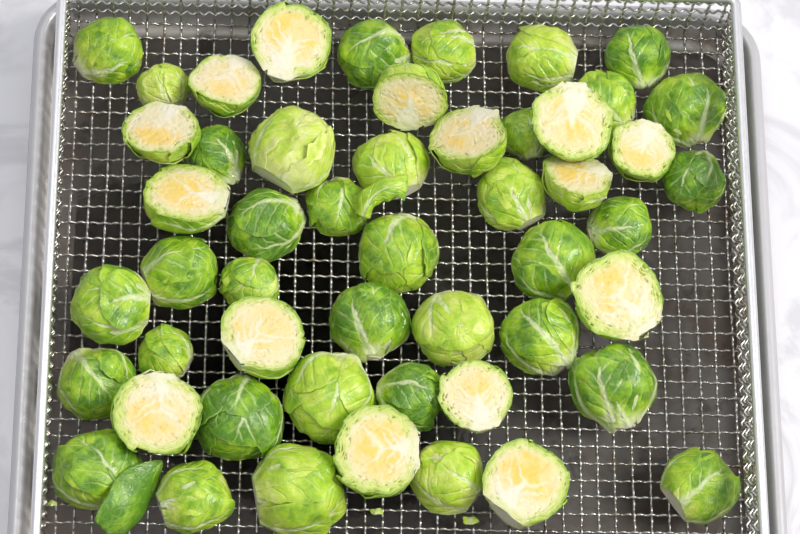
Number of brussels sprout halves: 51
